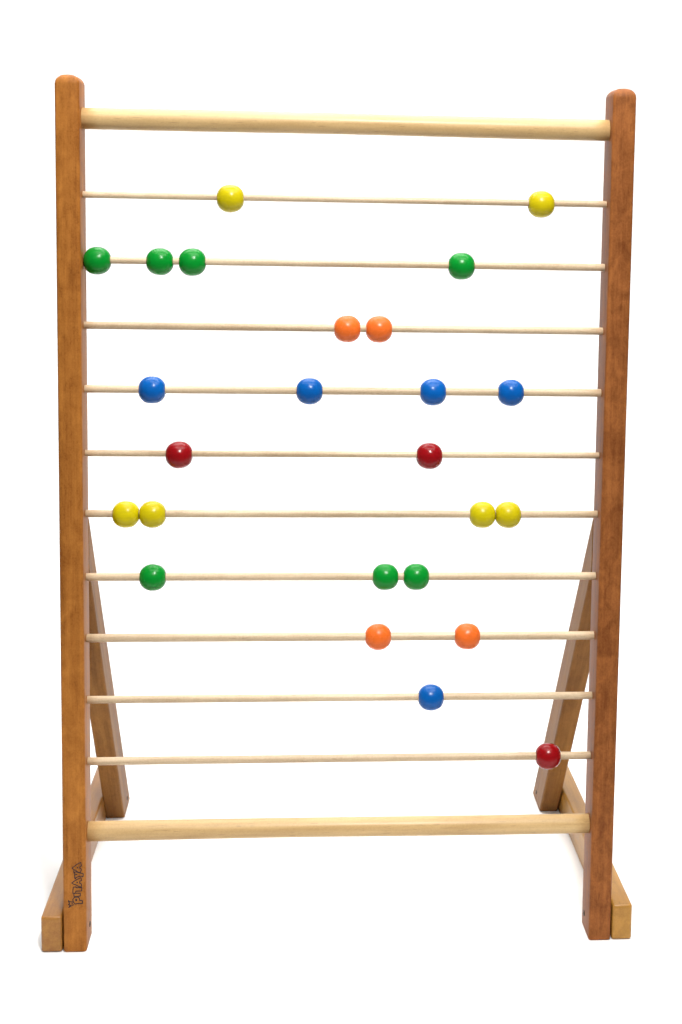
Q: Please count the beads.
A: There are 25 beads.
